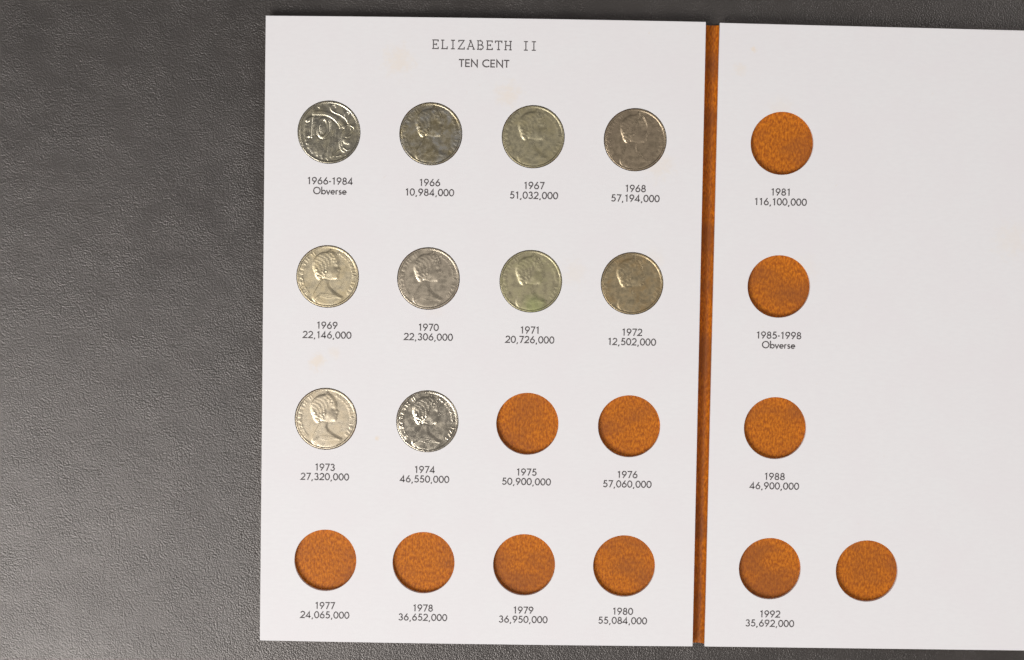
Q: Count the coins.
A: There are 10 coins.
